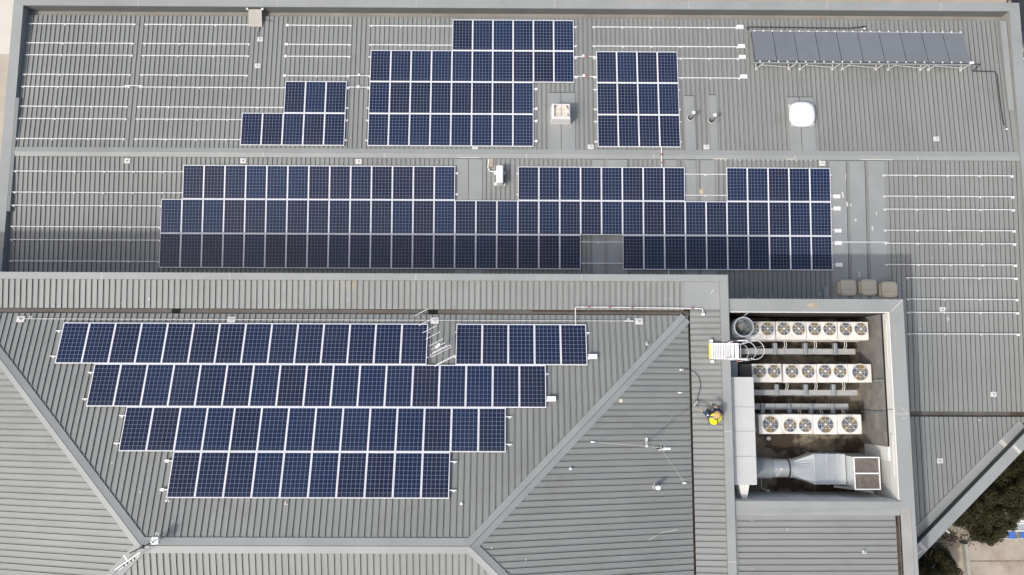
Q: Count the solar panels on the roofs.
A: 200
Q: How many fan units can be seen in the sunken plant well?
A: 12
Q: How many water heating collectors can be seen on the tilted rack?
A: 10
